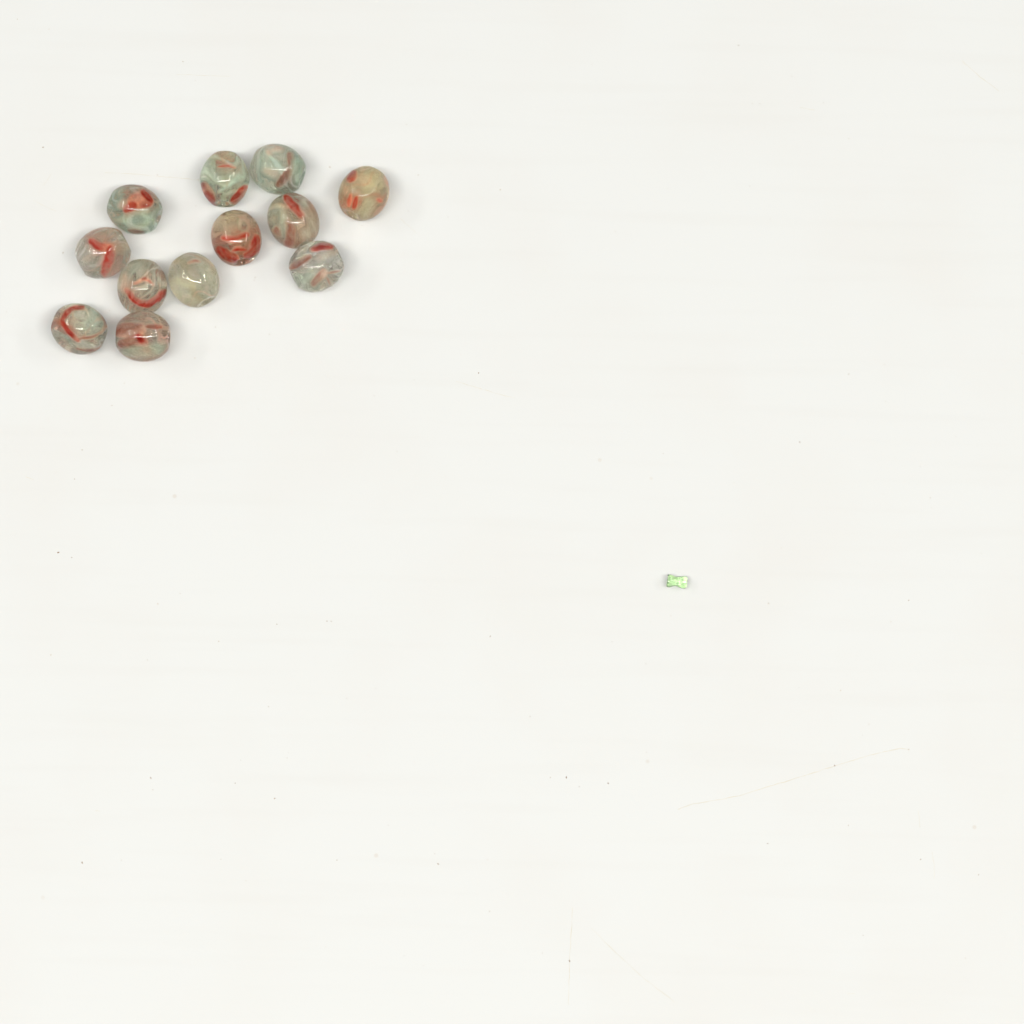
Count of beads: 12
